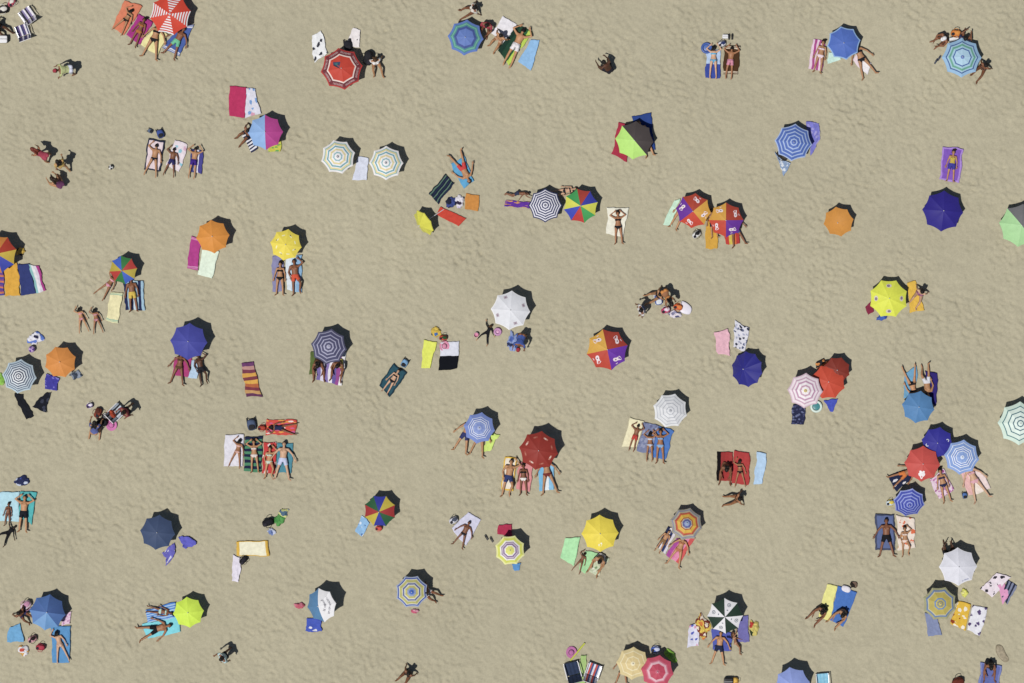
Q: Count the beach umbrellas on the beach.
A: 57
